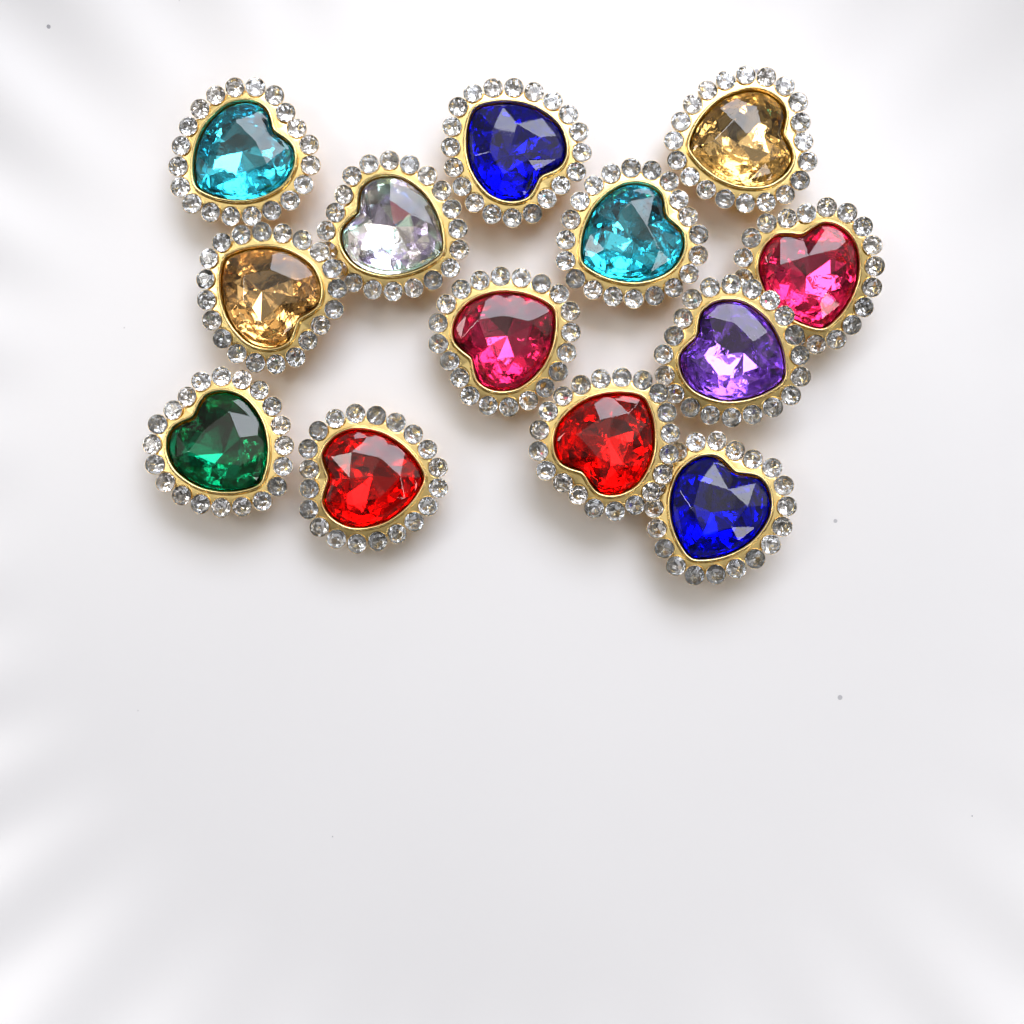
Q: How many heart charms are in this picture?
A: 13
